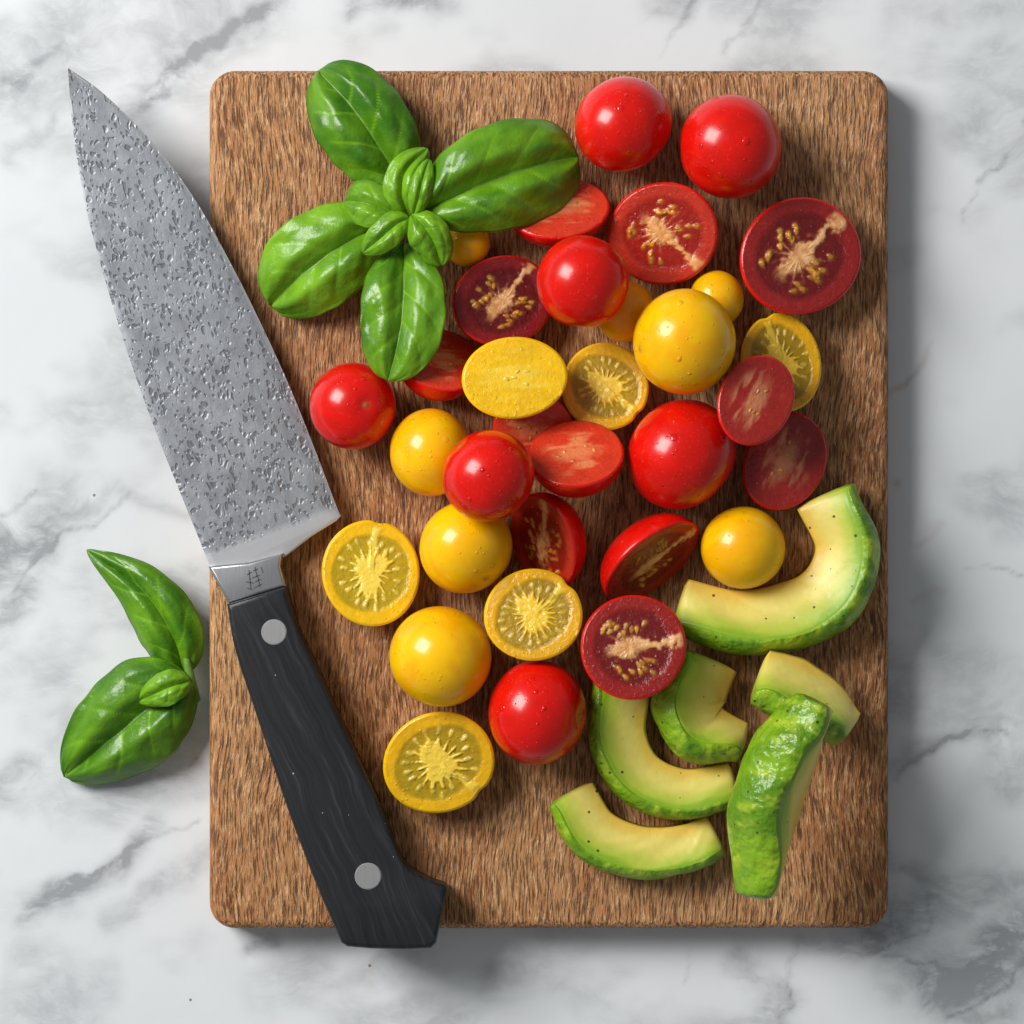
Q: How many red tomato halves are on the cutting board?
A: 12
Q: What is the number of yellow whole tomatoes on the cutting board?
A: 8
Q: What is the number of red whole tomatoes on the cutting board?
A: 7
